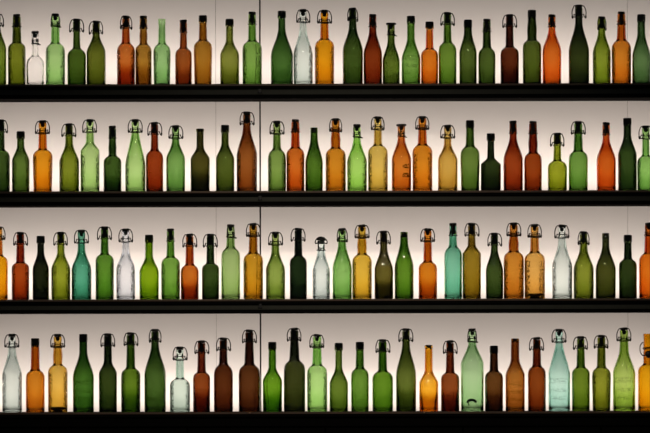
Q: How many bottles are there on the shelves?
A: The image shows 121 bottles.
